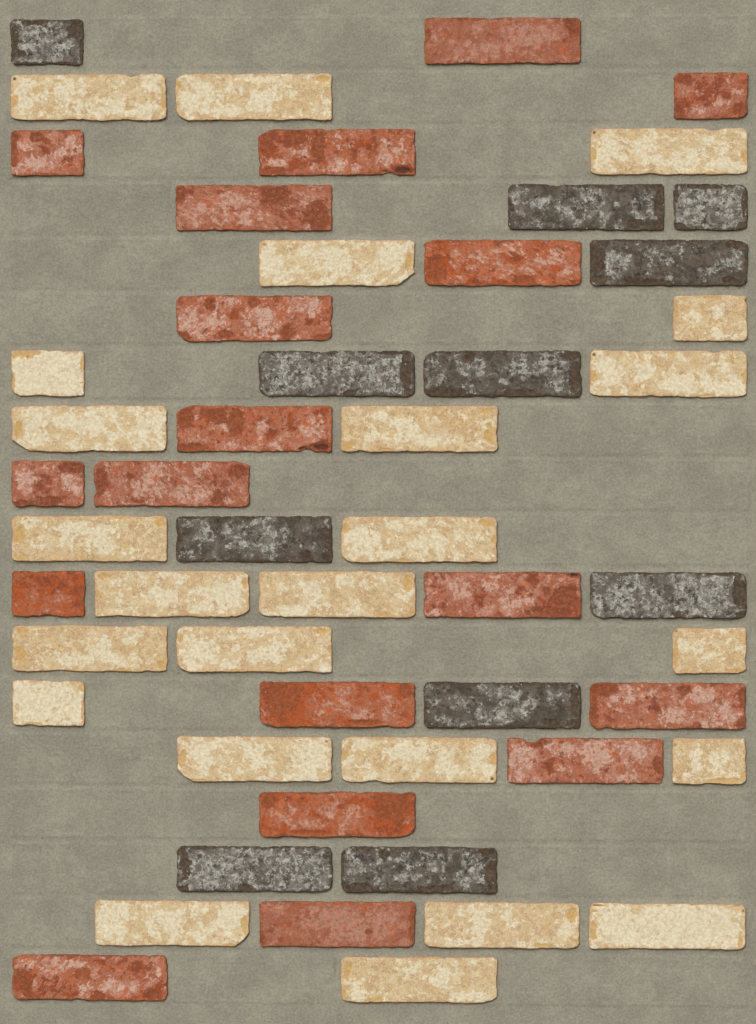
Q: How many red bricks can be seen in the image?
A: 18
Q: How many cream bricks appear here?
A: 24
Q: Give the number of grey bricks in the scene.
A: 11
